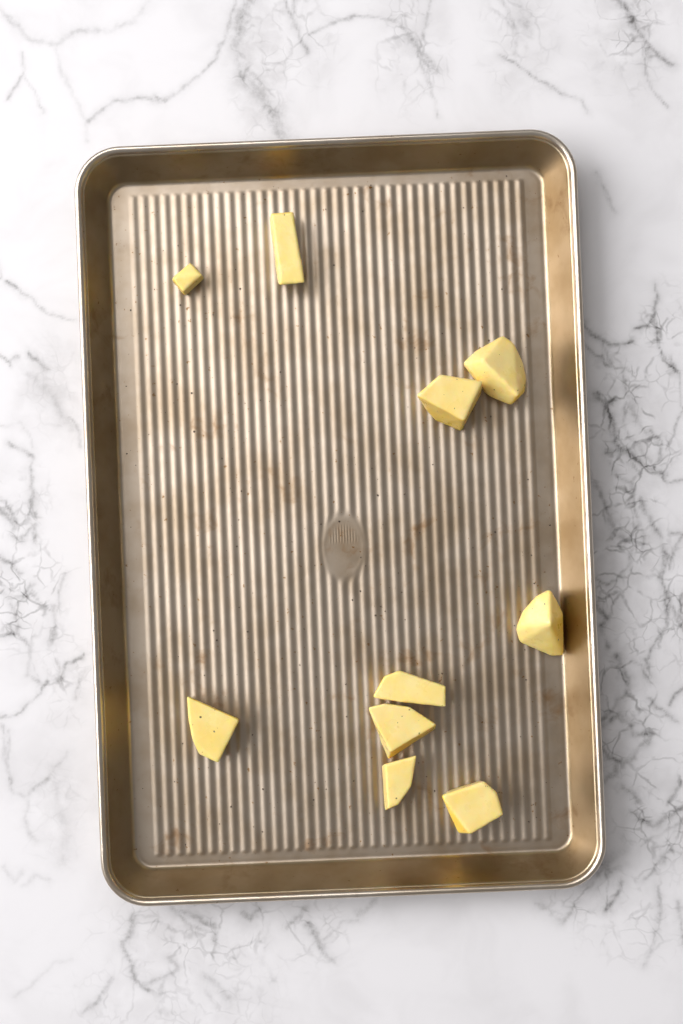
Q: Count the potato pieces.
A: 10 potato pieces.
